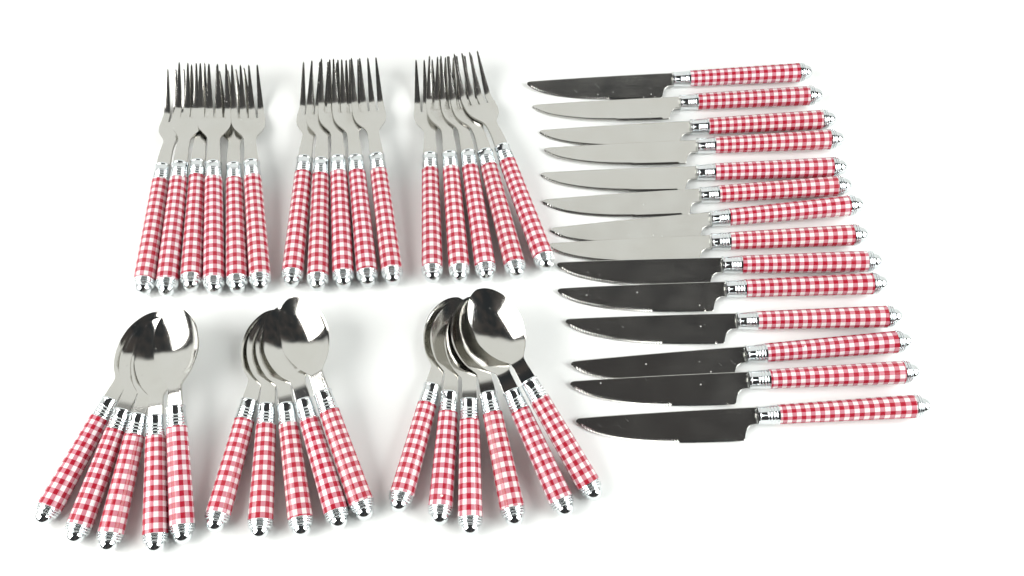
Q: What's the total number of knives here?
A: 14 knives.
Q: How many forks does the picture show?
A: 16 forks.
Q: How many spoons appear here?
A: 16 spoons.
